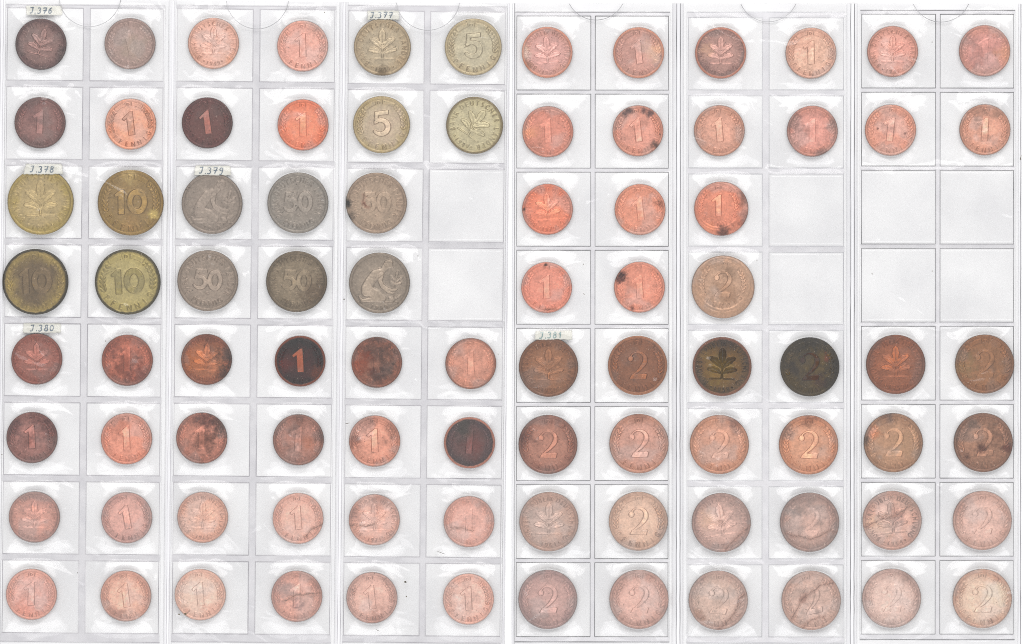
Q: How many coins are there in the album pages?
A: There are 88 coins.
